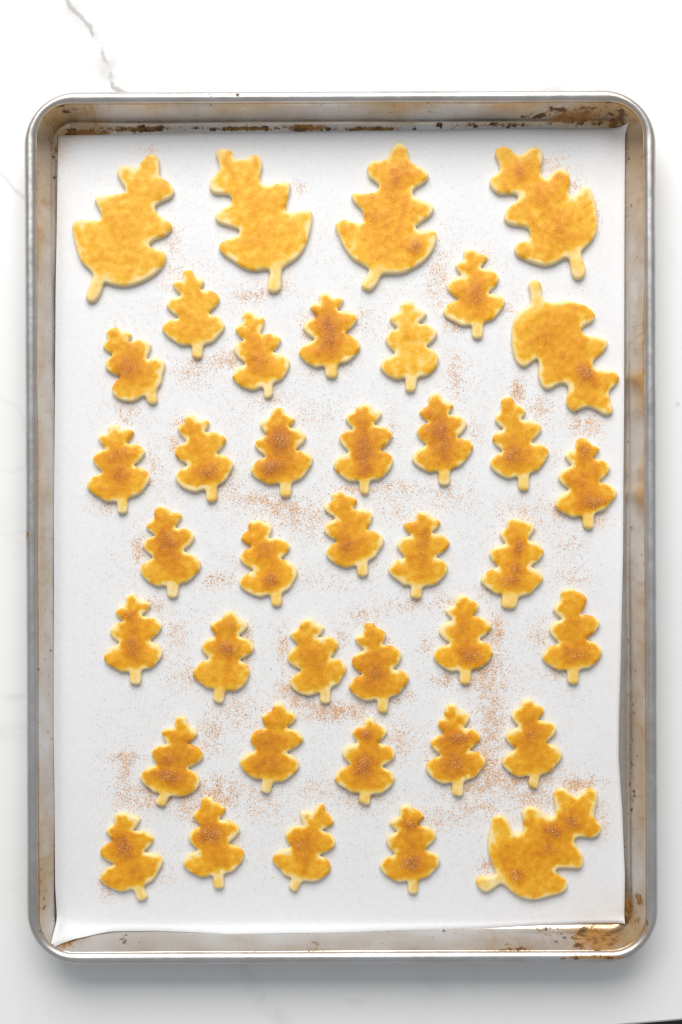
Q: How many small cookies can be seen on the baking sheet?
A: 33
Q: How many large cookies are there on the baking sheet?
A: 6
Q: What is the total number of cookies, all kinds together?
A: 39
